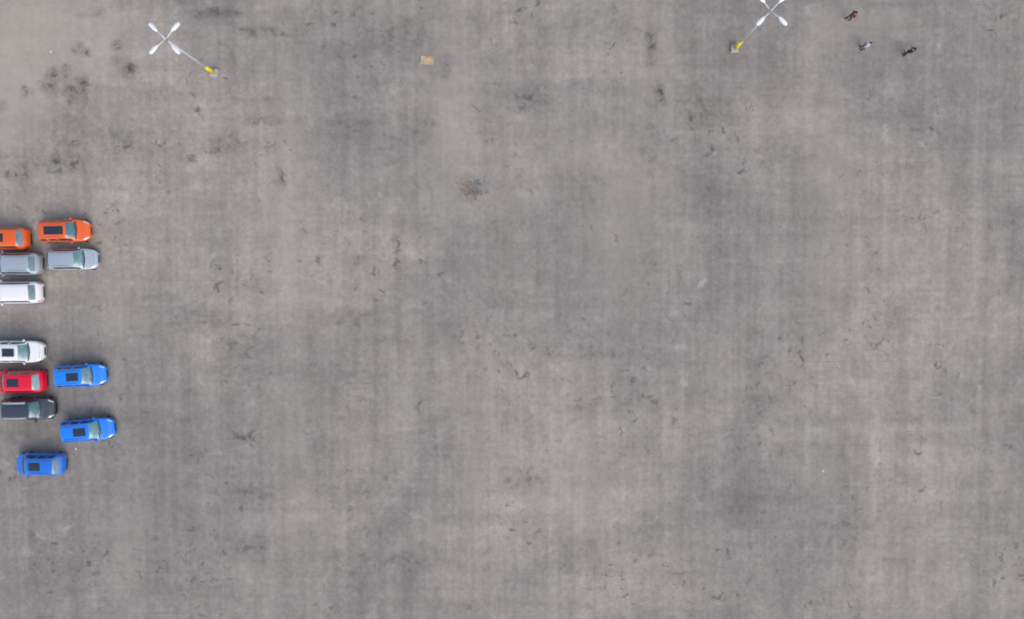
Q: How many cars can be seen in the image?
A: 11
